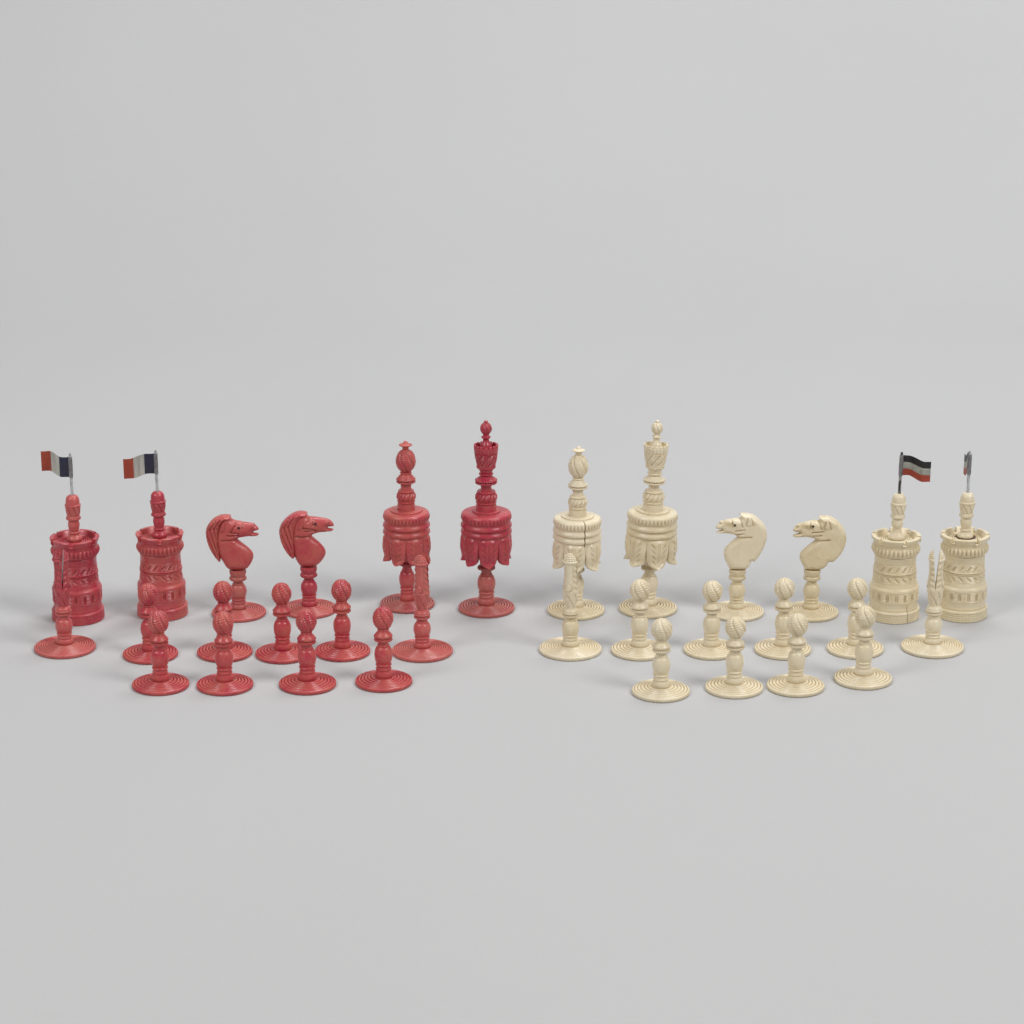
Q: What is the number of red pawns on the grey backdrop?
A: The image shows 8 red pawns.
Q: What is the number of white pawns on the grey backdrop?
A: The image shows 8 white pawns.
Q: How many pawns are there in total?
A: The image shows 16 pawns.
